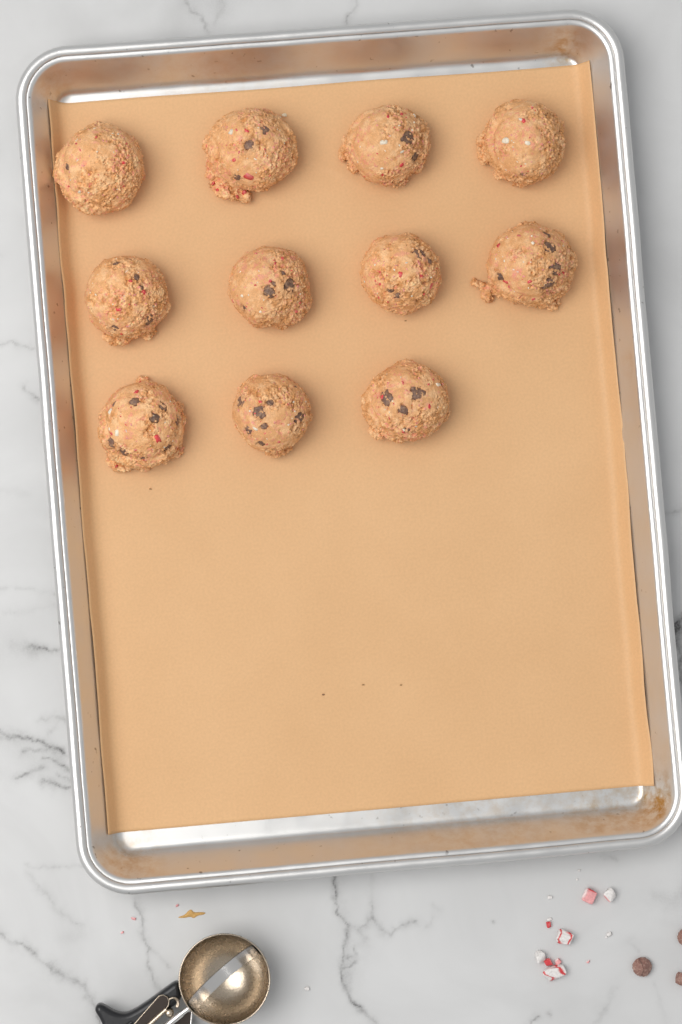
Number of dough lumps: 11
